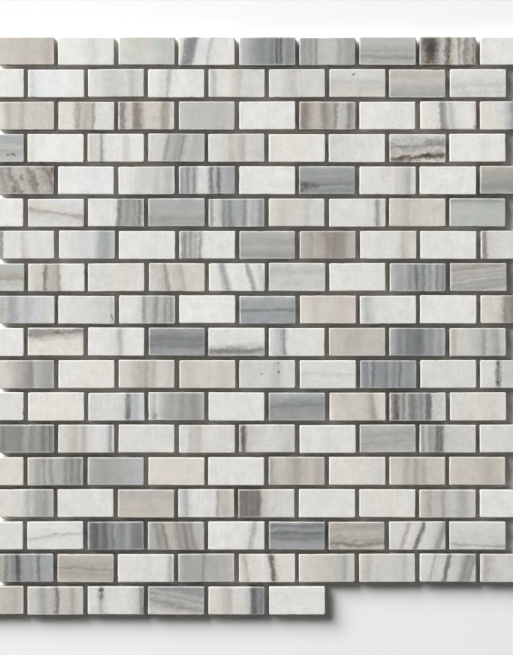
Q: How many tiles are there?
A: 159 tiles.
